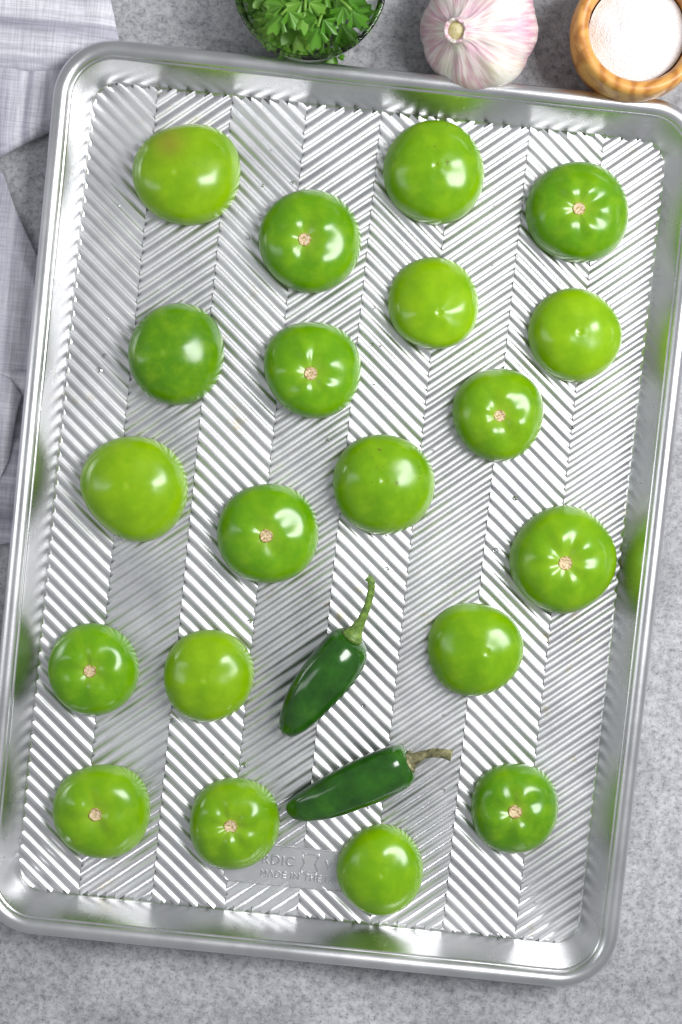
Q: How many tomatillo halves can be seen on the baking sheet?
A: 20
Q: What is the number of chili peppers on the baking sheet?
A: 2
